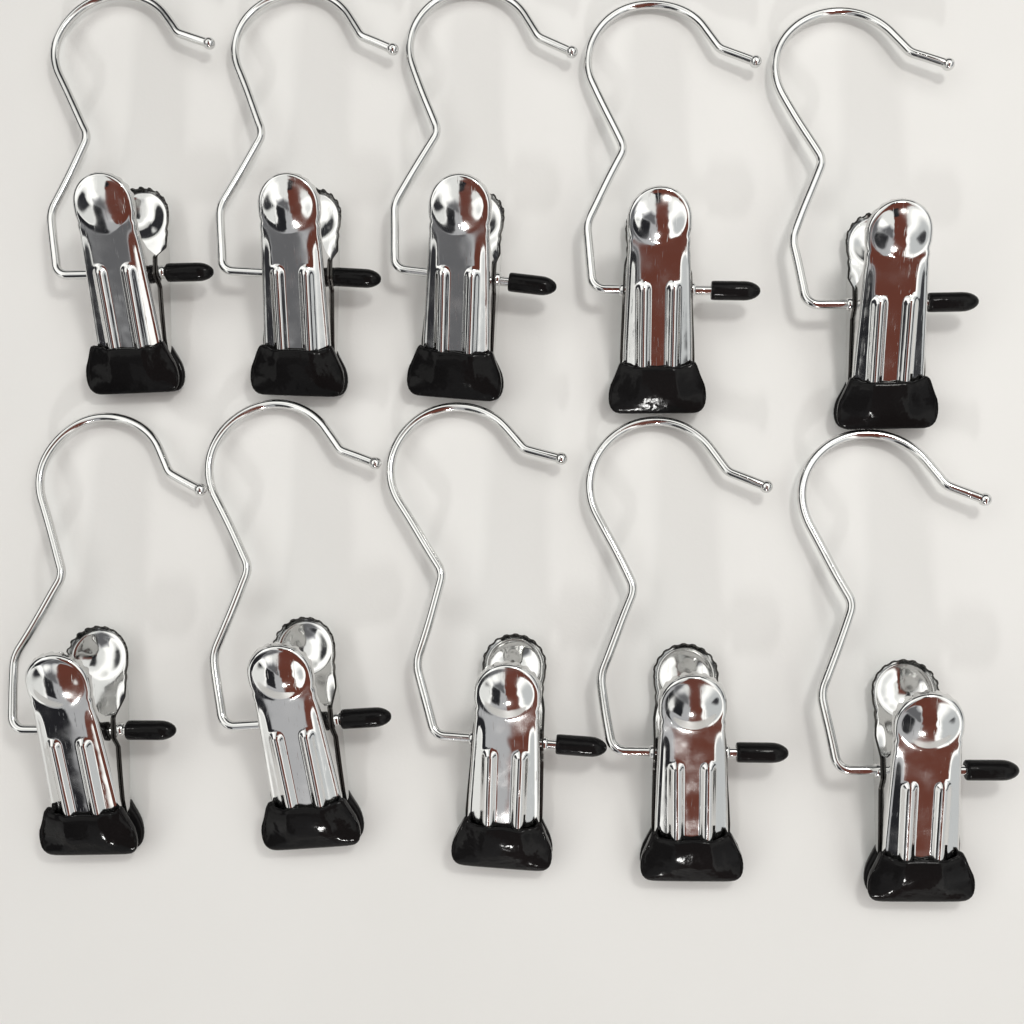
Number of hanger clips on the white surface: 10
